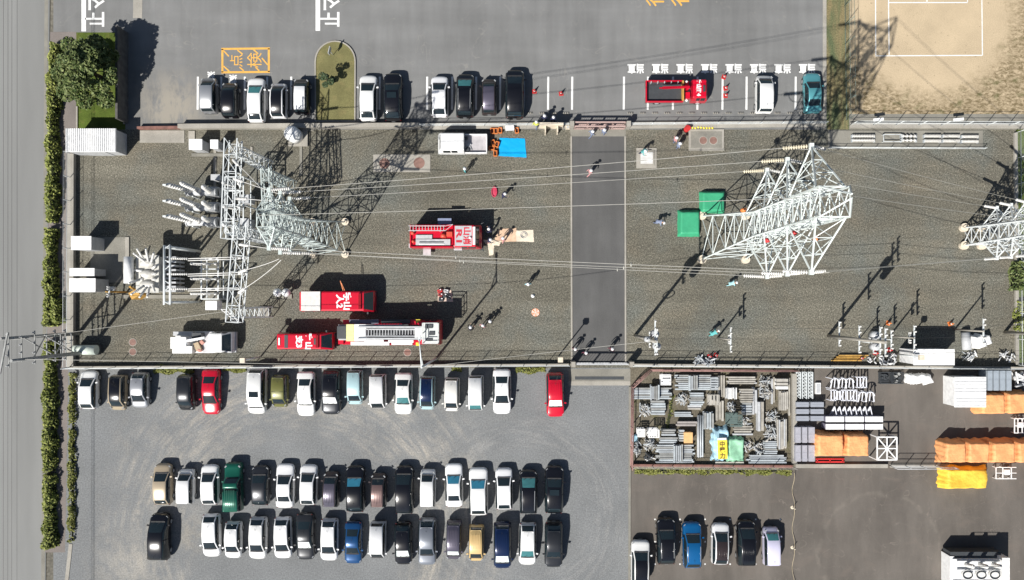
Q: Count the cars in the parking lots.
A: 69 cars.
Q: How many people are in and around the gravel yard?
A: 24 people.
